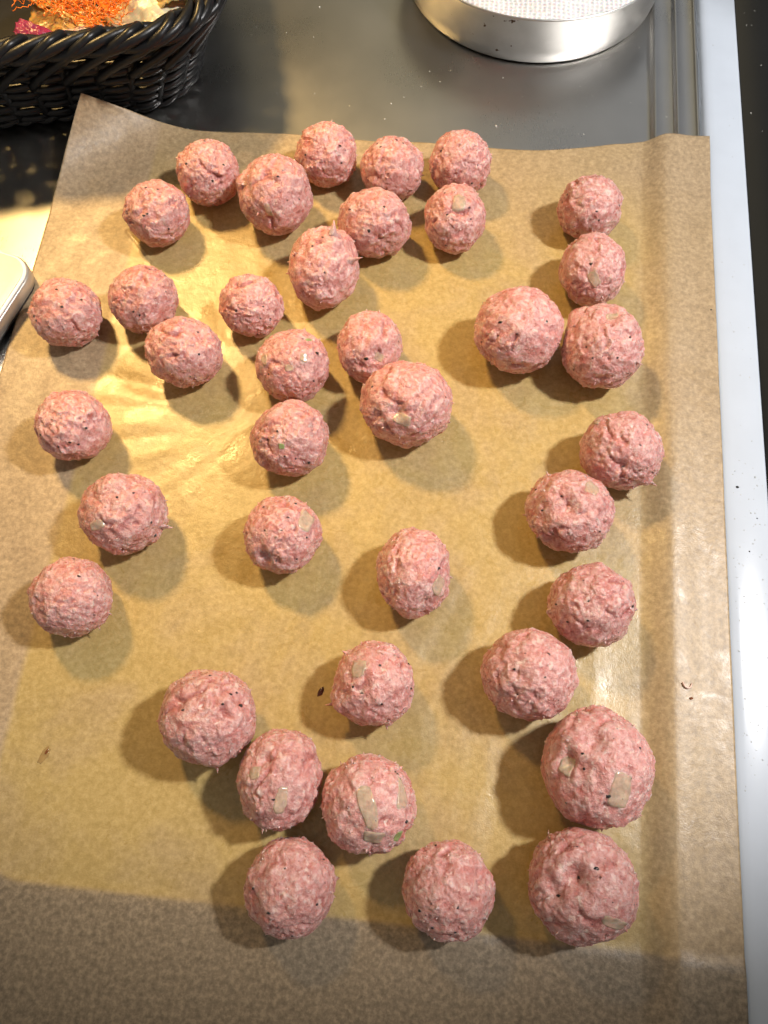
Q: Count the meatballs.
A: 38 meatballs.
